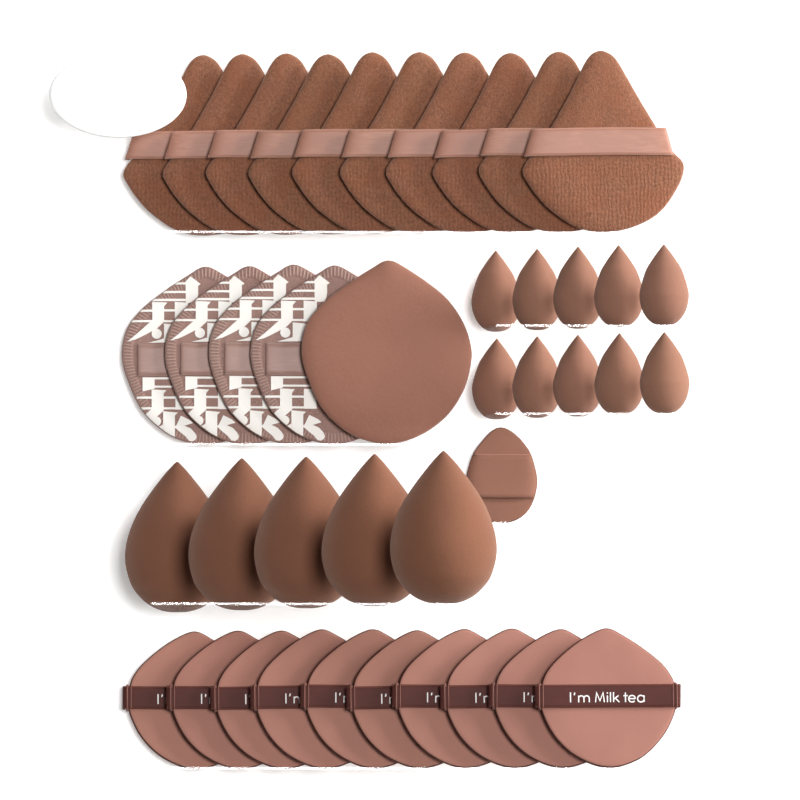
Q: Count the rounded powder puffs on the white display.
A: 16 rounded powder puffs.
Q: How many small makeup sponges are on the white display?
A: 10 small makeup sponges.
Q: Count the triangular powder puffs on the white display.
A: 10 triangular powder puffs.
